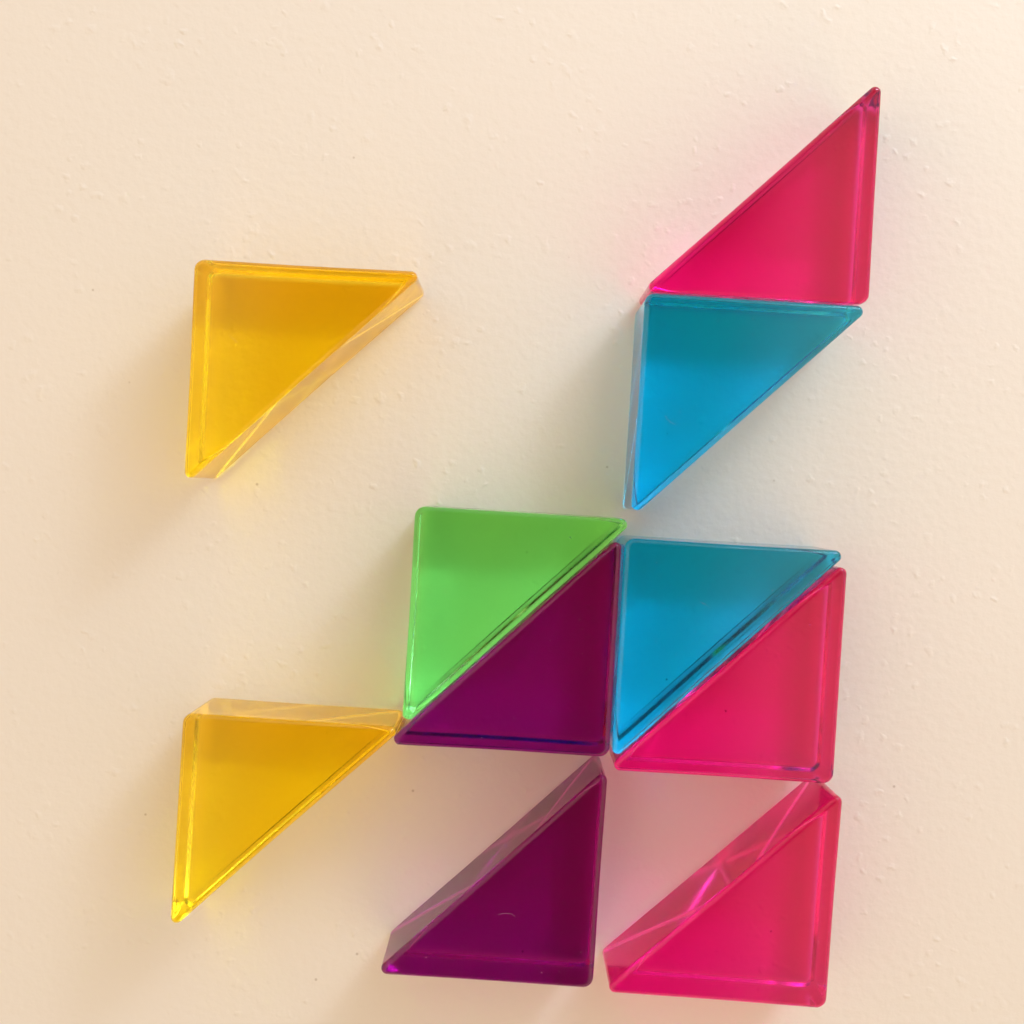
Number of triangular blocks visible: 10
